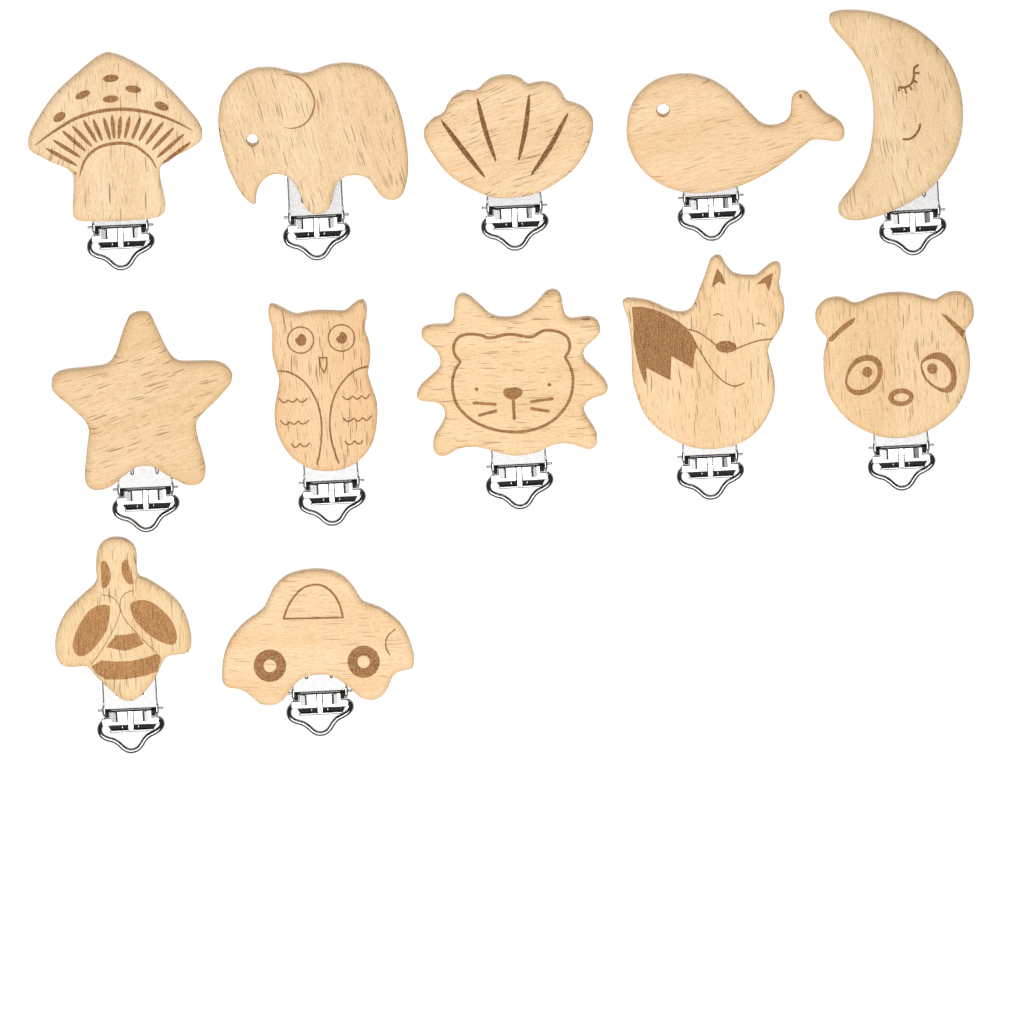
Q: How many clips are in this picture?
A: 12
